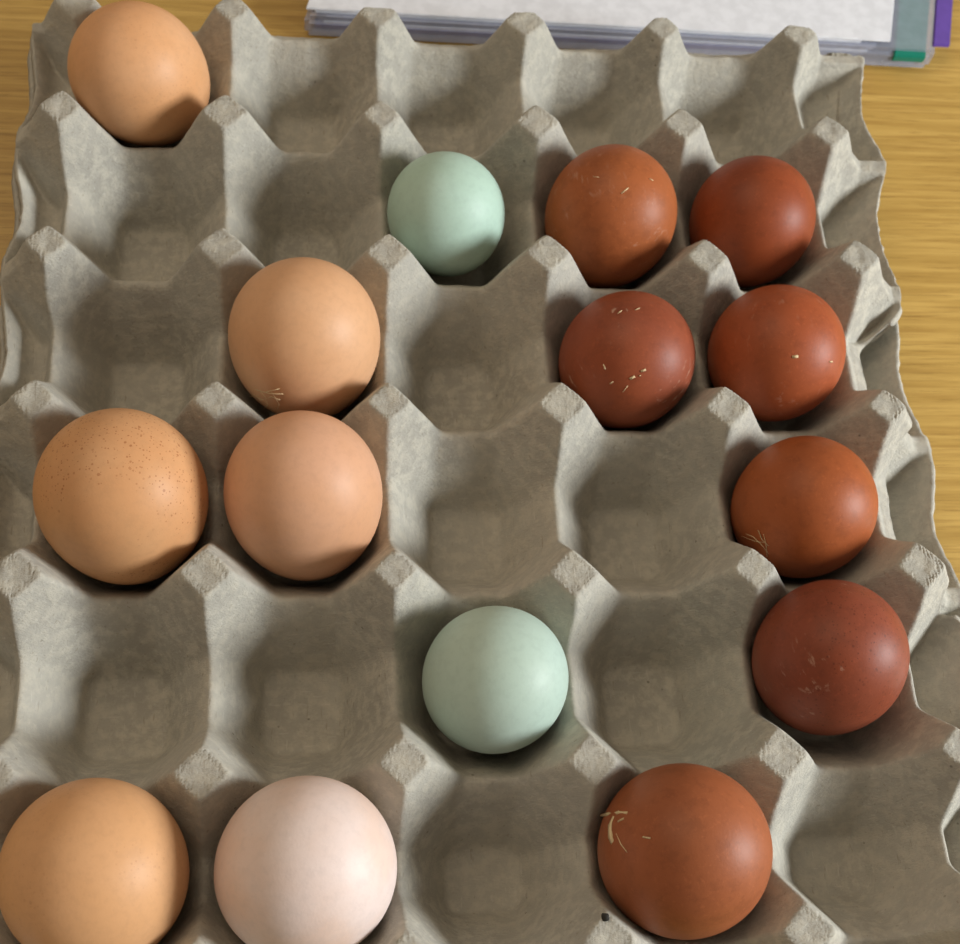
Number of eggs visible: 15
